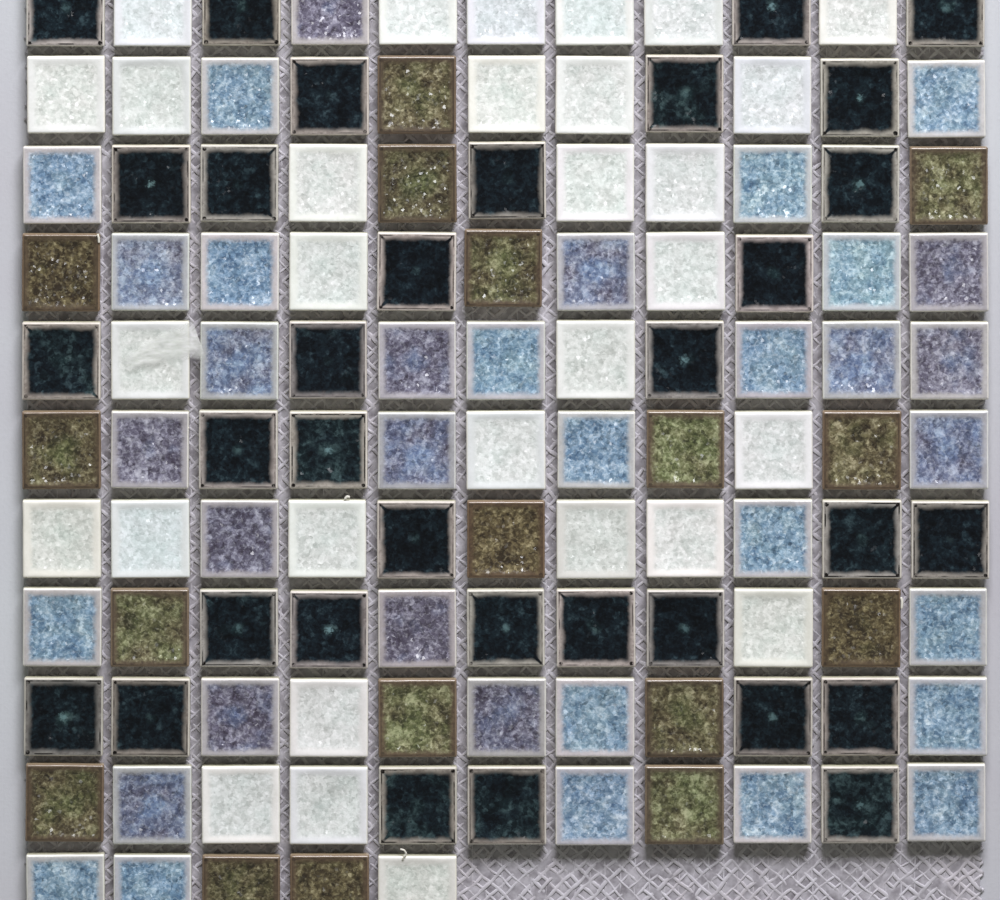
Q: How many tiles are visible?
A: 115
